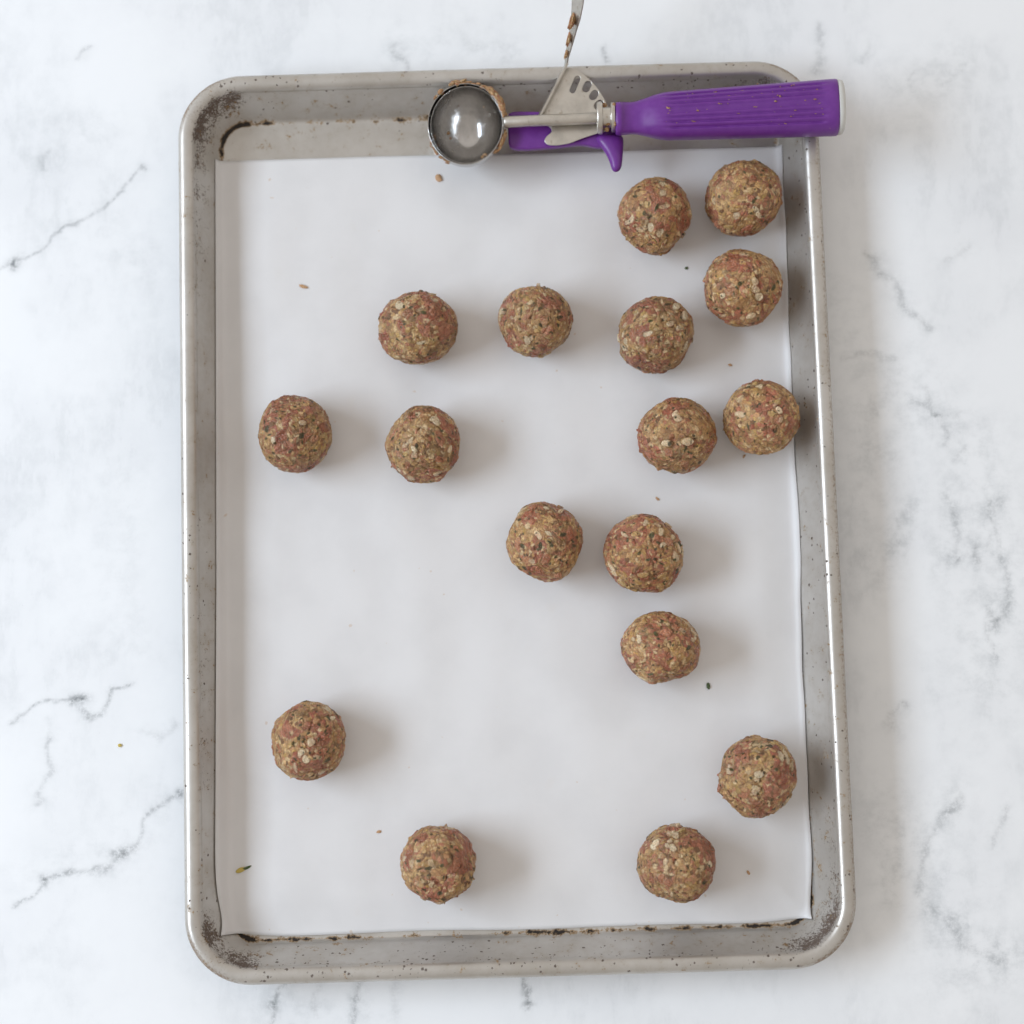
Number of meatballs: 17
